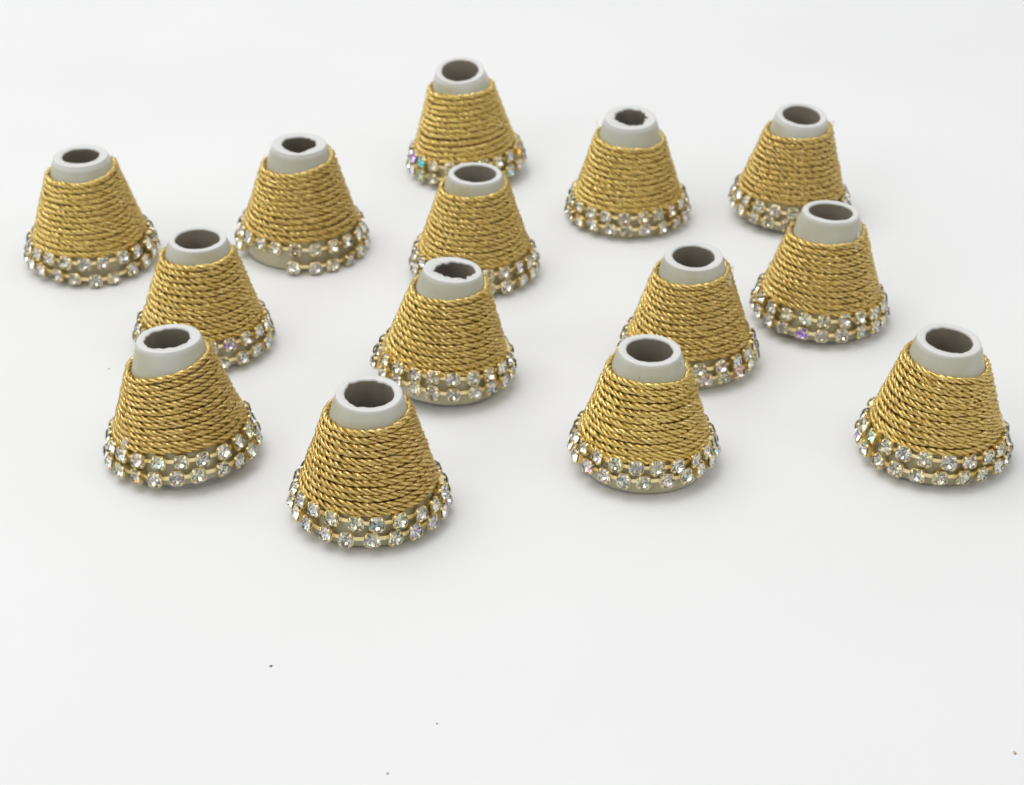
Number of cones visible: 14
